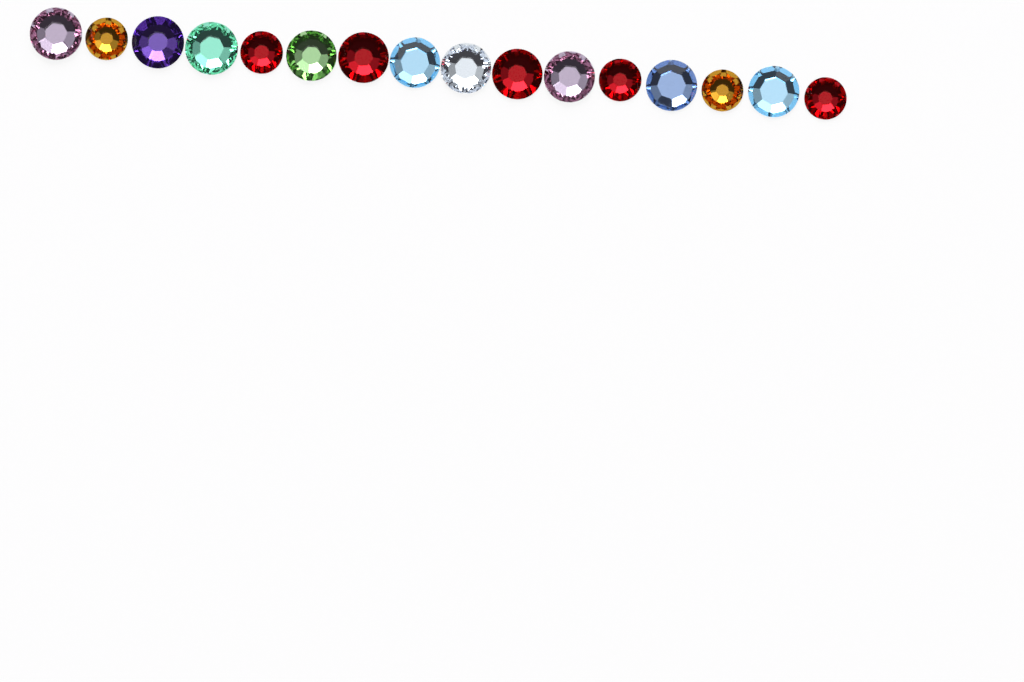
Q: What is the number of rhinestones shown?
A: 16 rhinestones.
